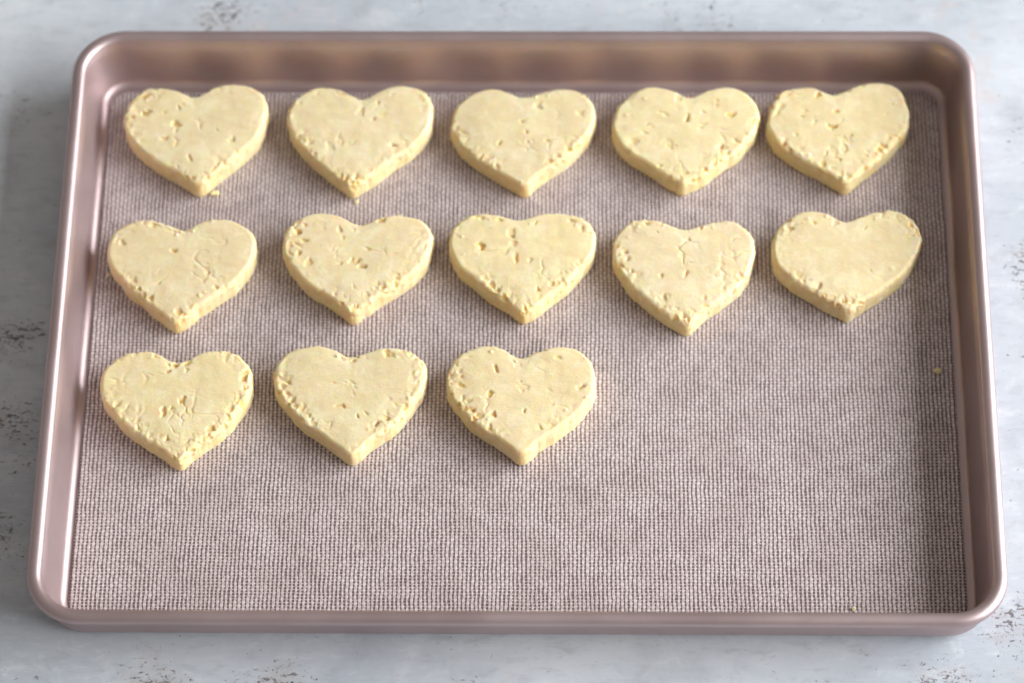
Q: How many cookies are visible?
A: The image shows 13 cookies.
